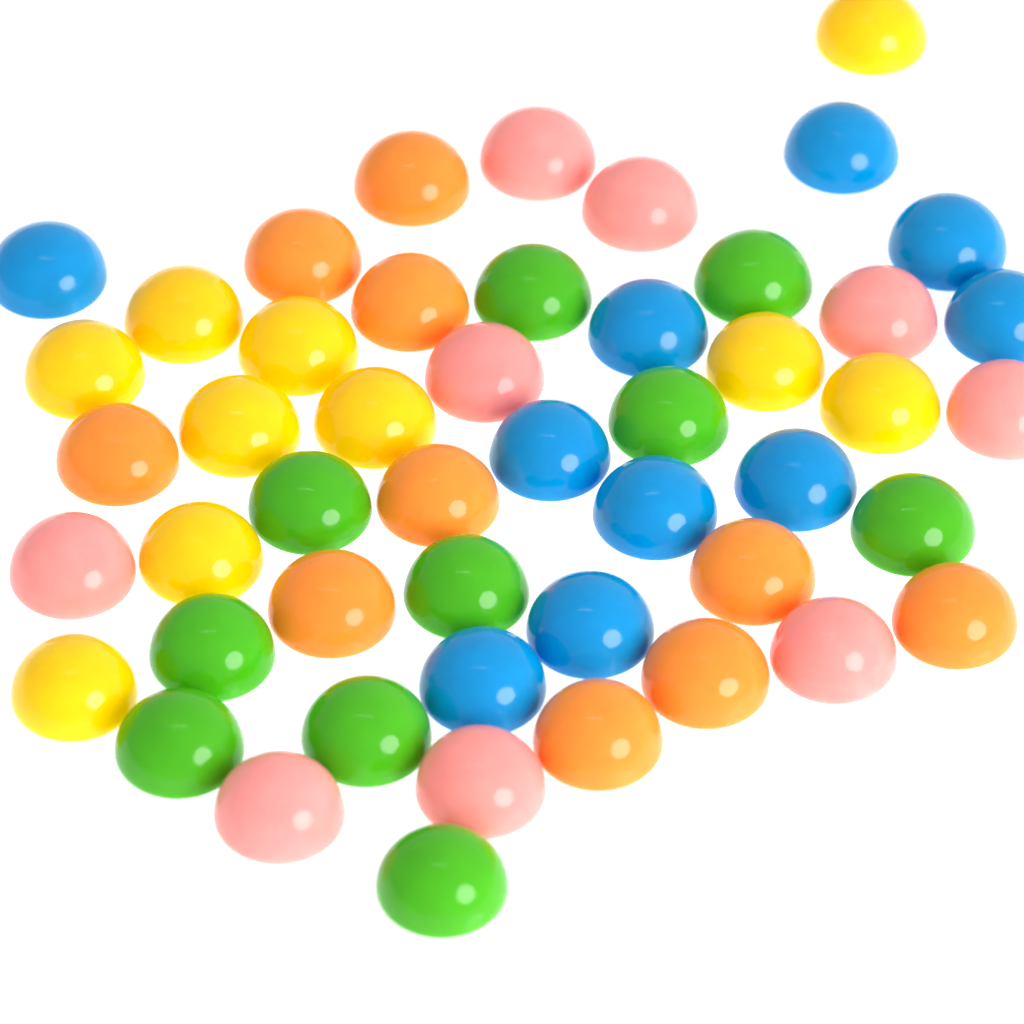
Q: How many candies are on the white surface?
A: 49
